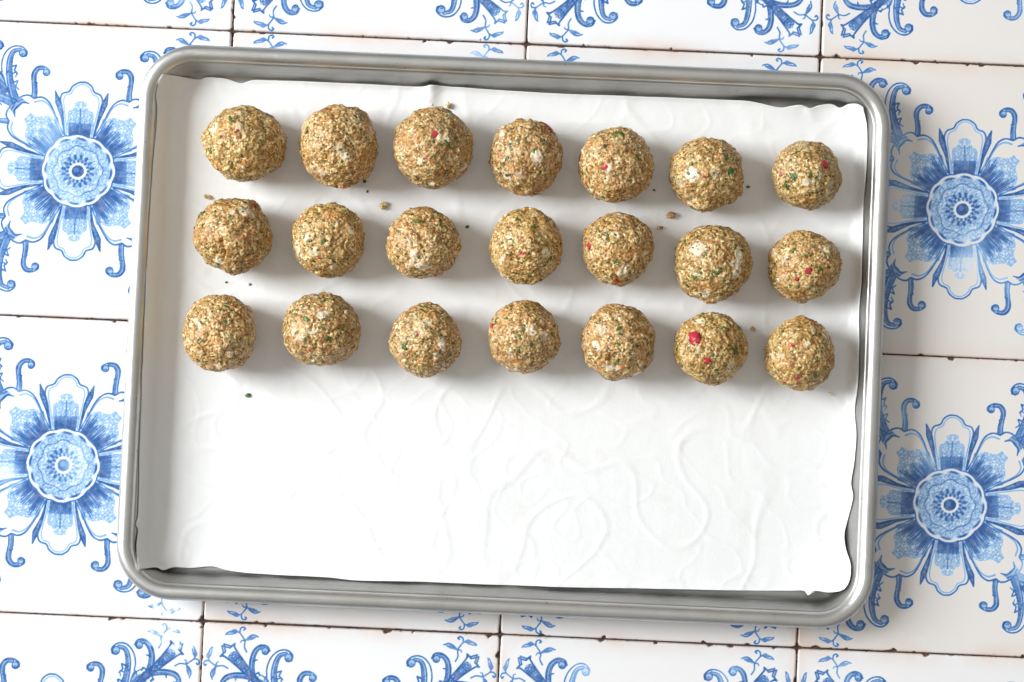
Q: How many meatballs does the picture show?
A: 21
